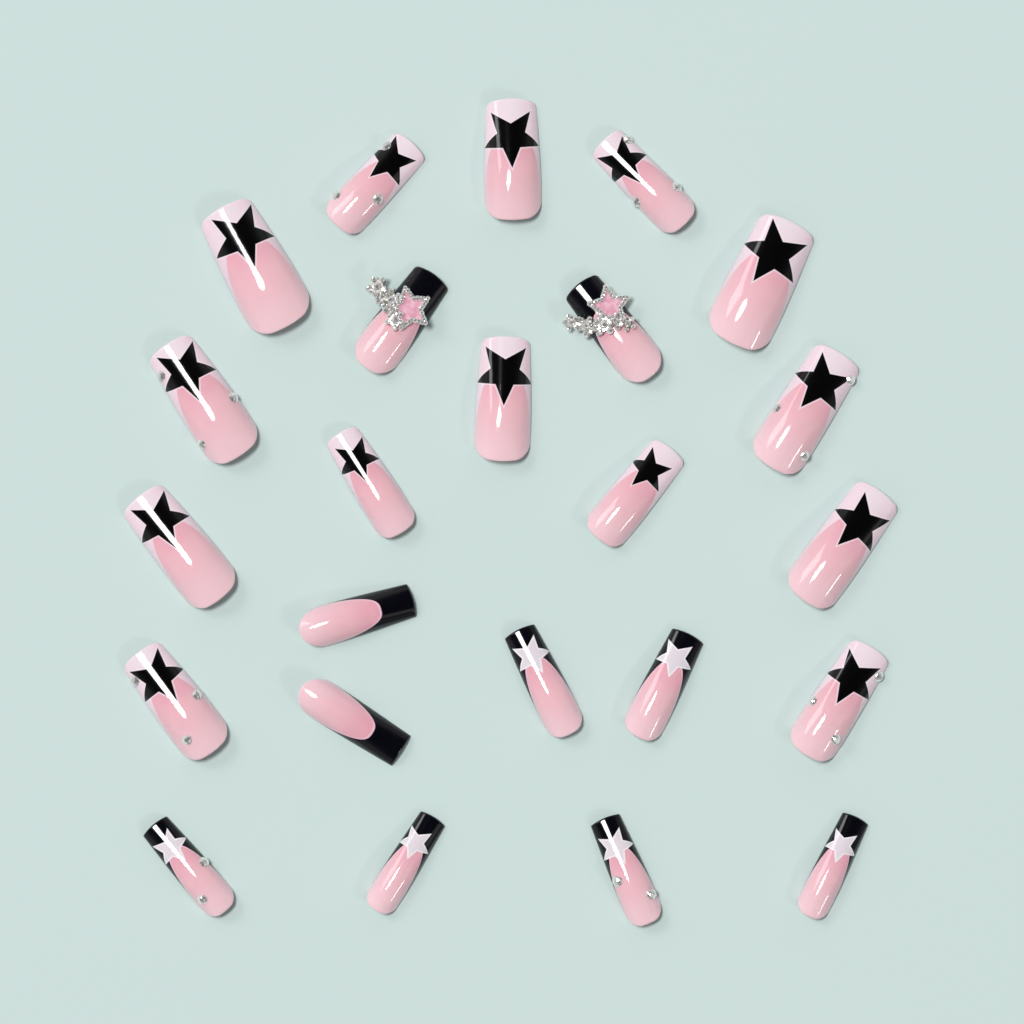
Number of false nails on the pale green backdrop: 24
